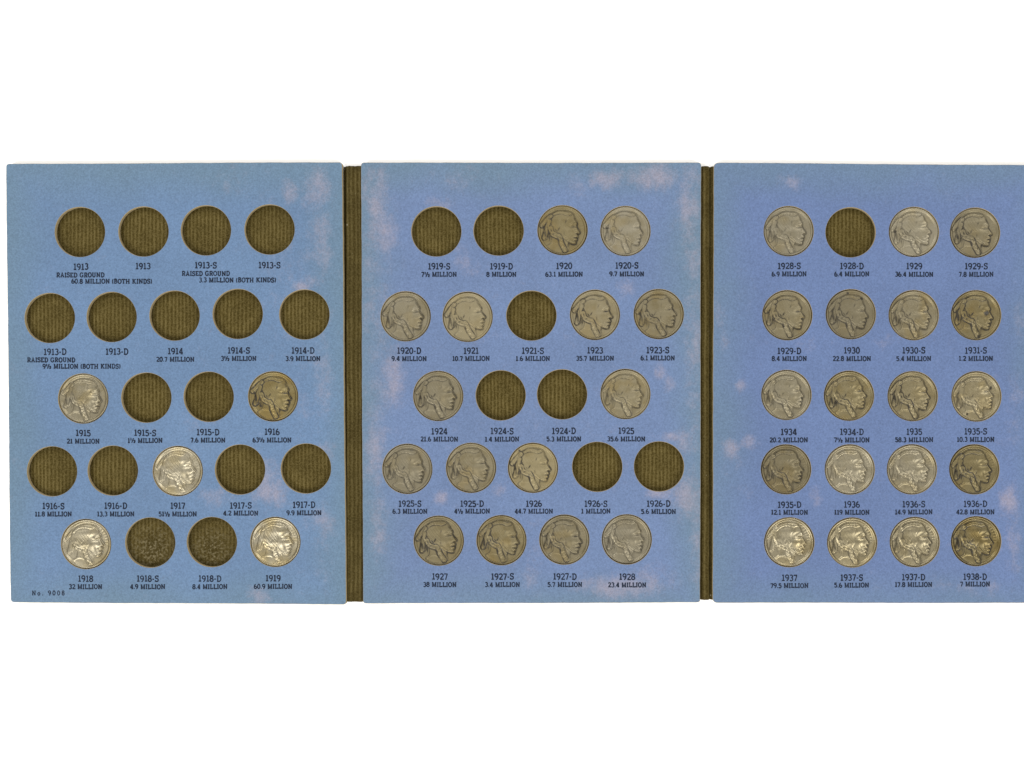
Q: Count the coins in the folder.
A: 39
